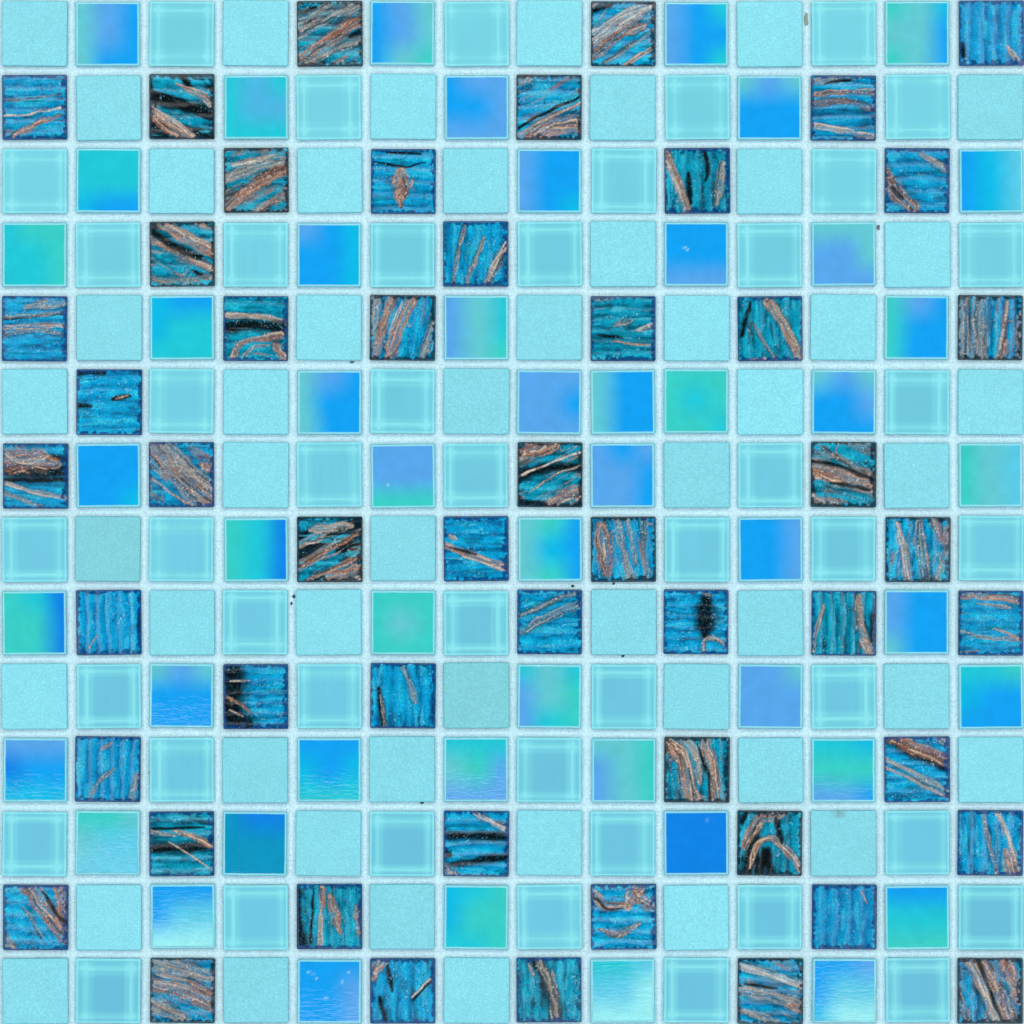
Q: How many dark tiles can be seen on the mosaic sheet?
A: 51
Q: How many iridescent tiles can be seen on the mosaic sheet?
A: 50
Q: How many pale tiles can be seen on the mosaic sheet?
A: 95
